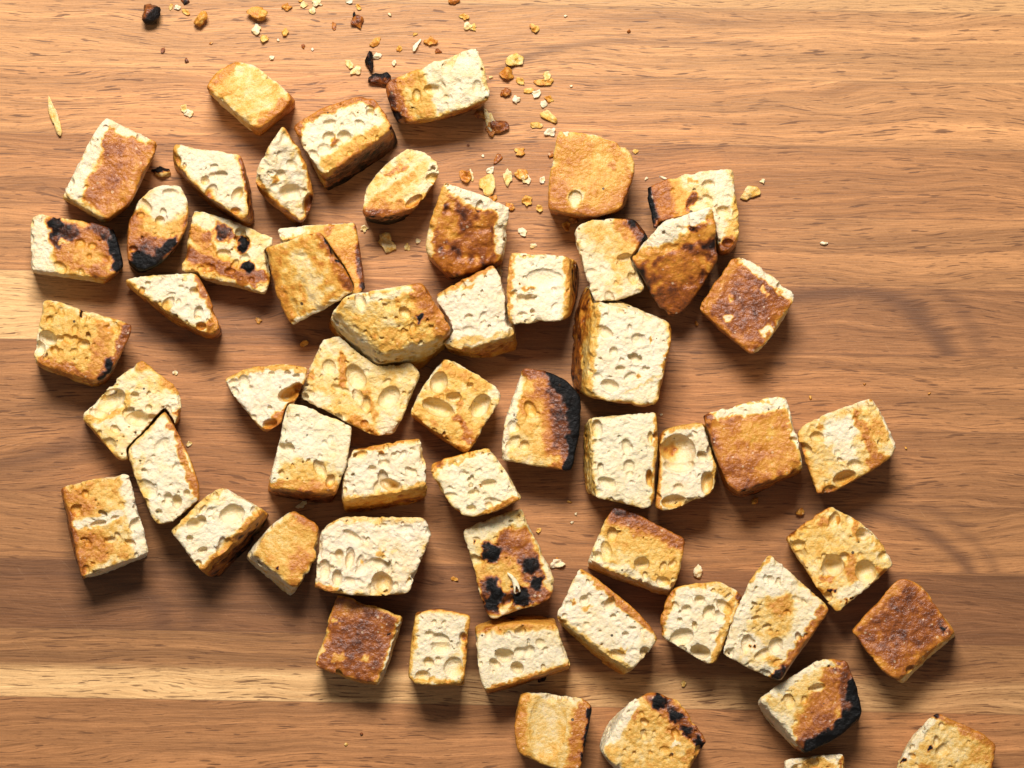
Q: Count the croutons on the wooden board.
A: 56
